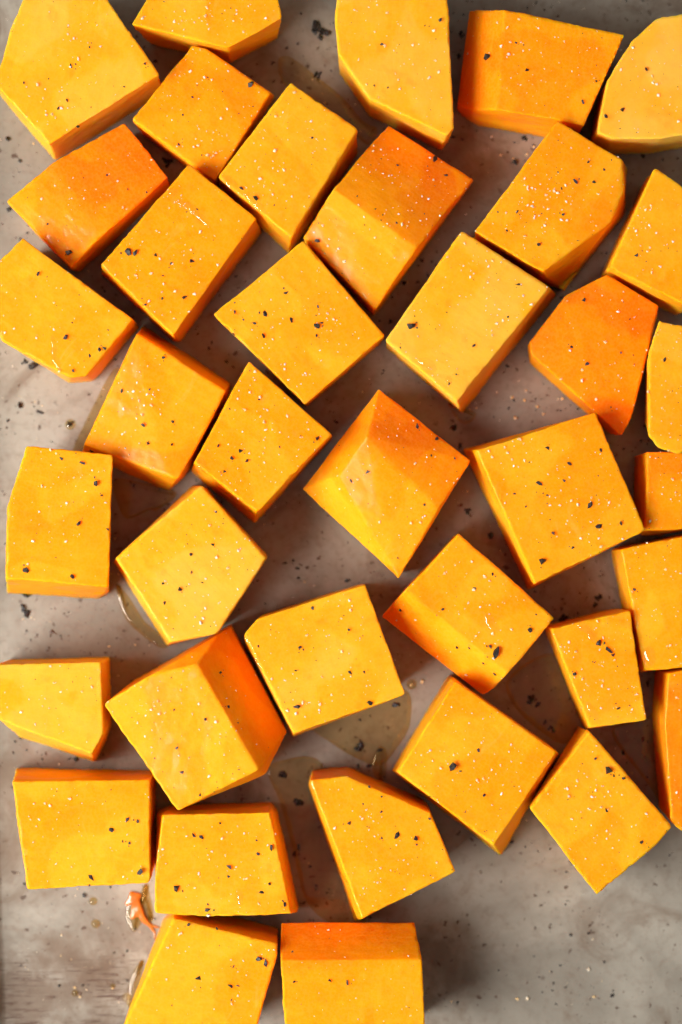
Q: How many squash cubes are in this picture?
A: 38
